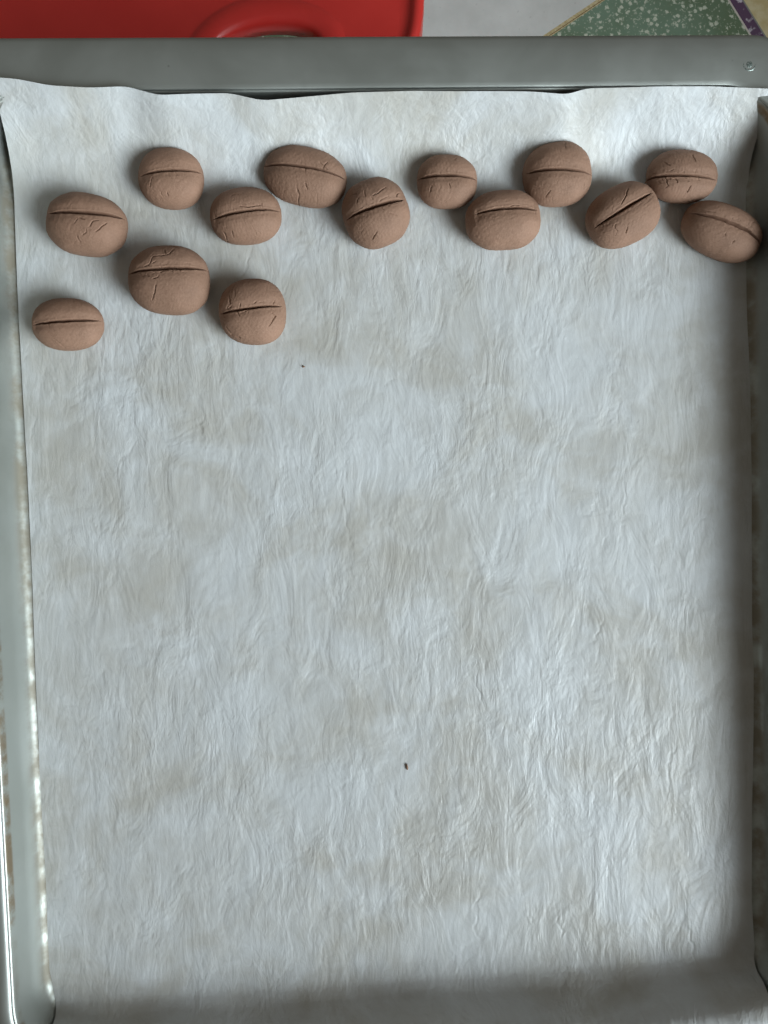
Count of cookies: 14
